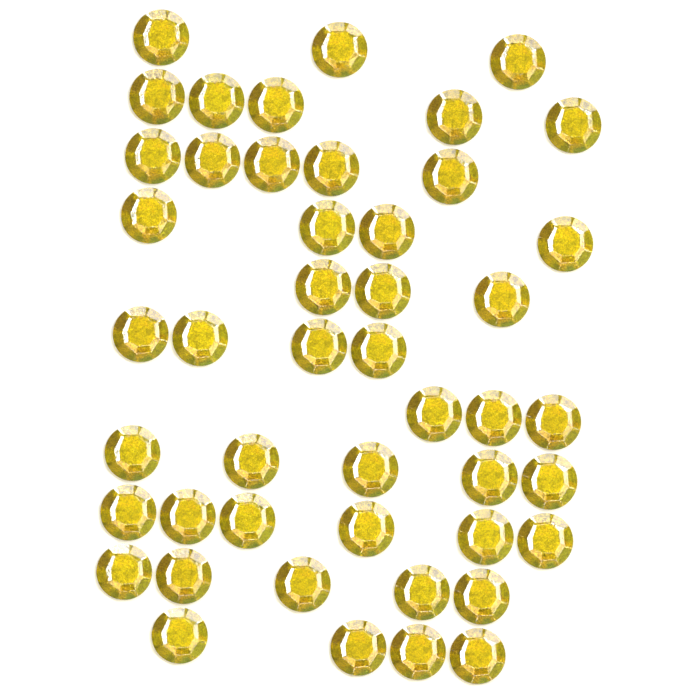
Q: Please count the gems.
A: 47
